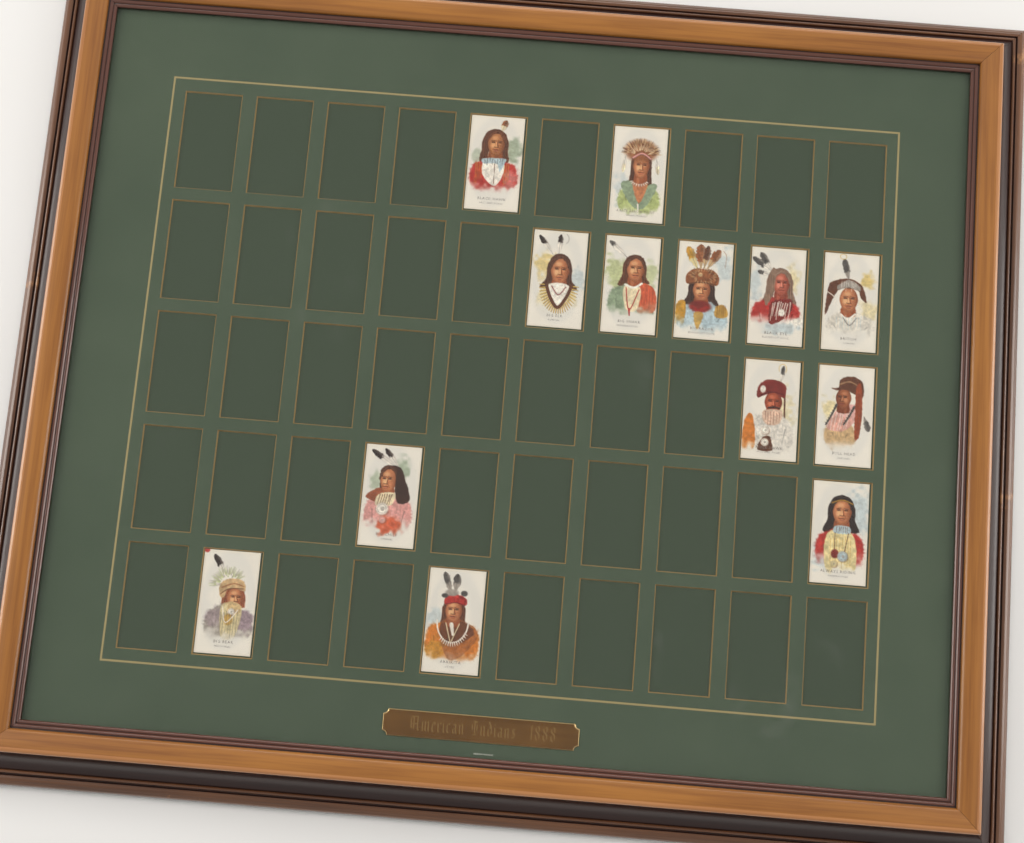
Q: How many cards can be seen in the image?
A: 13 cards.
